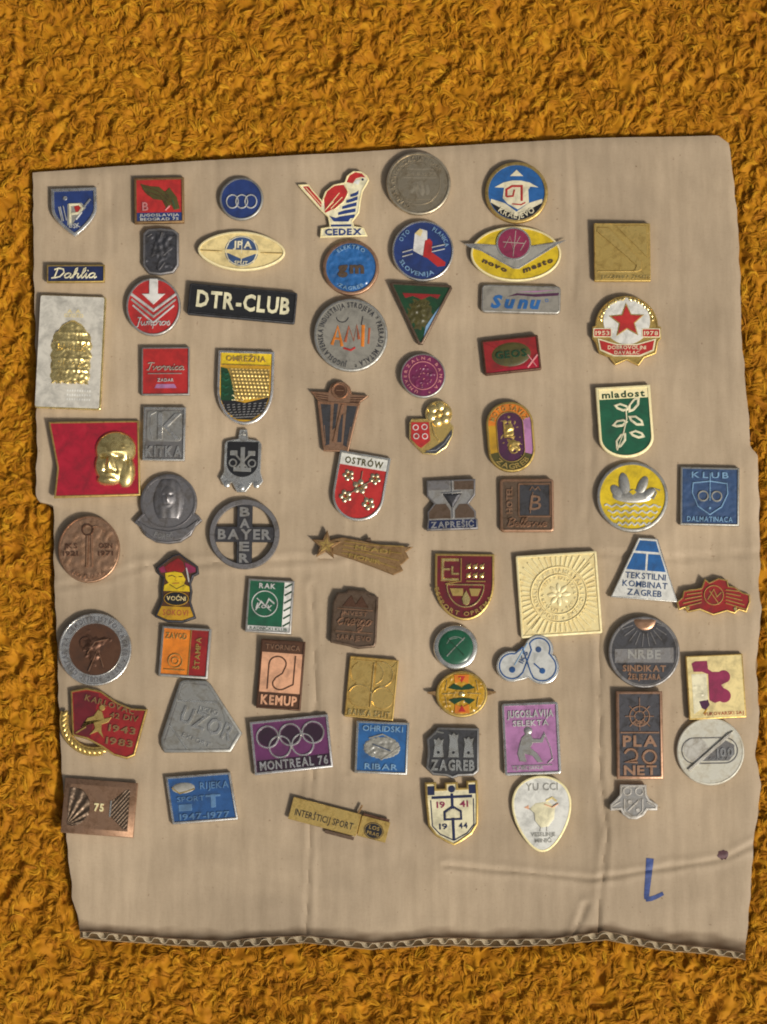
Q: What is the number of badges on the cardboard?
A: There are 70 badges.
